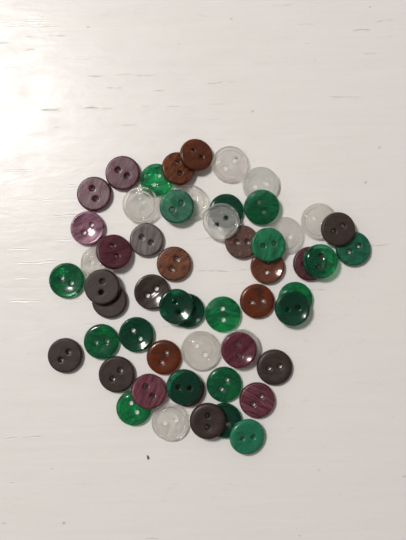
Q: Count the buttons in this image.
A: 56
